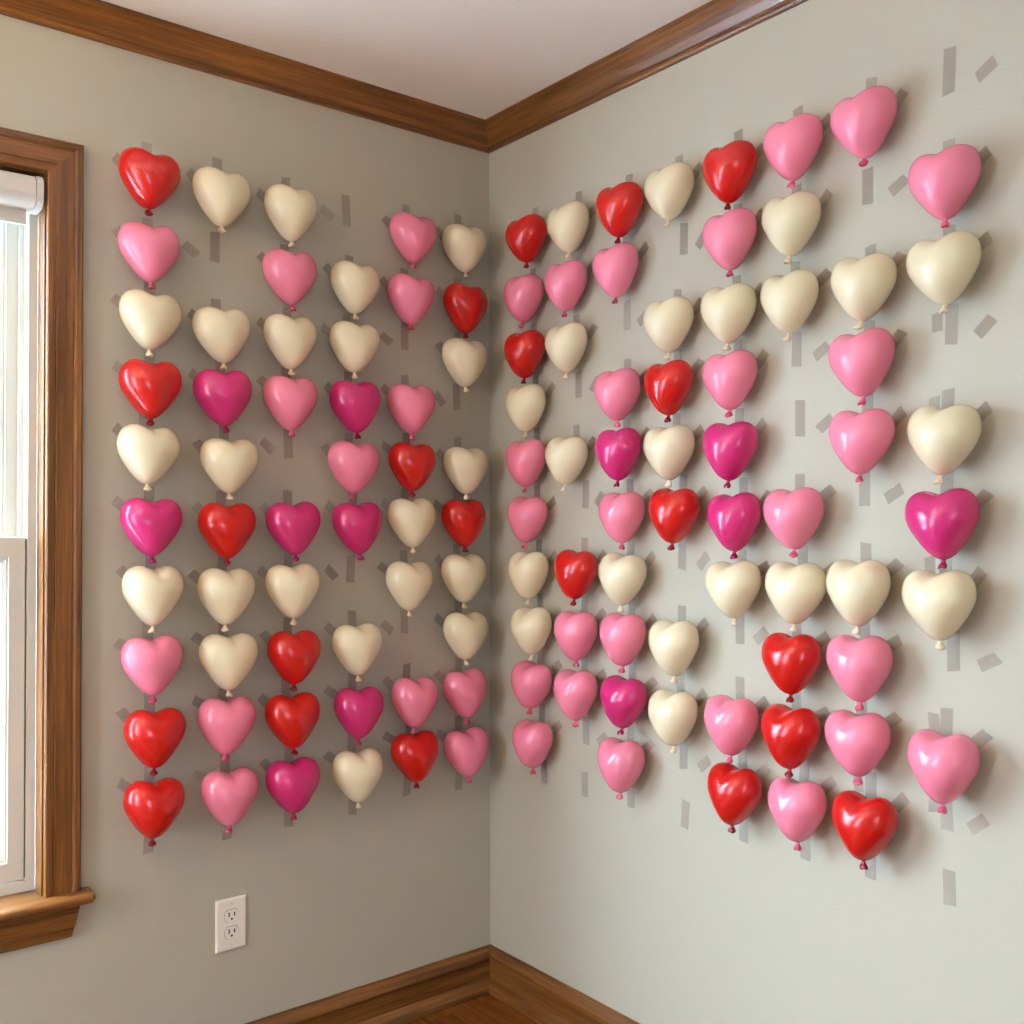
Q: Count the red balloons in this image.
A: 22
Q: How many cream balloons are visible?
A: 44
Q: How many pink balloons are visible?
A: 39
